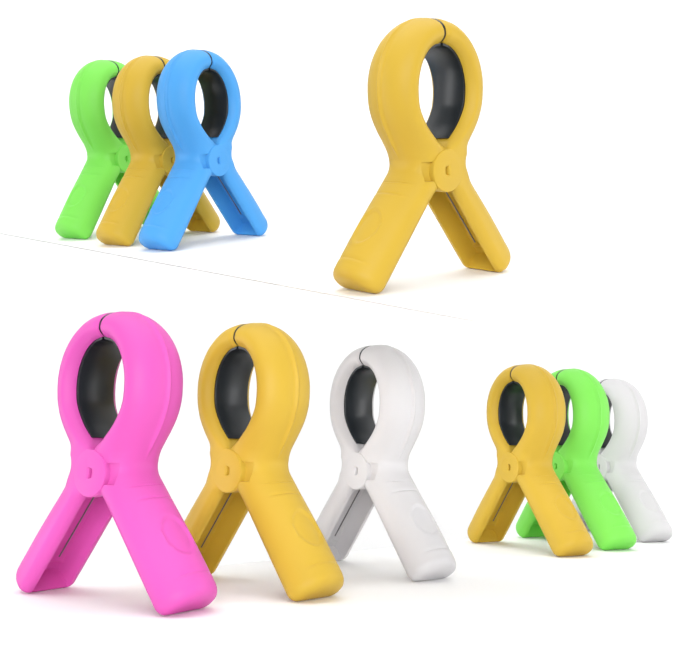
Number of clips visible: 10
